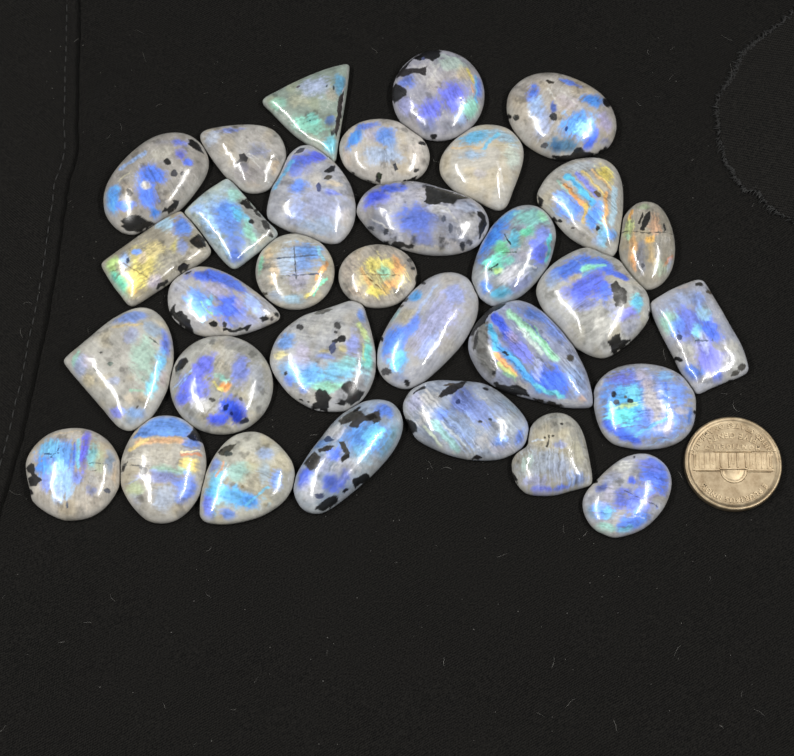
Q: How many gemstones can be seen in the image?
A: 32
